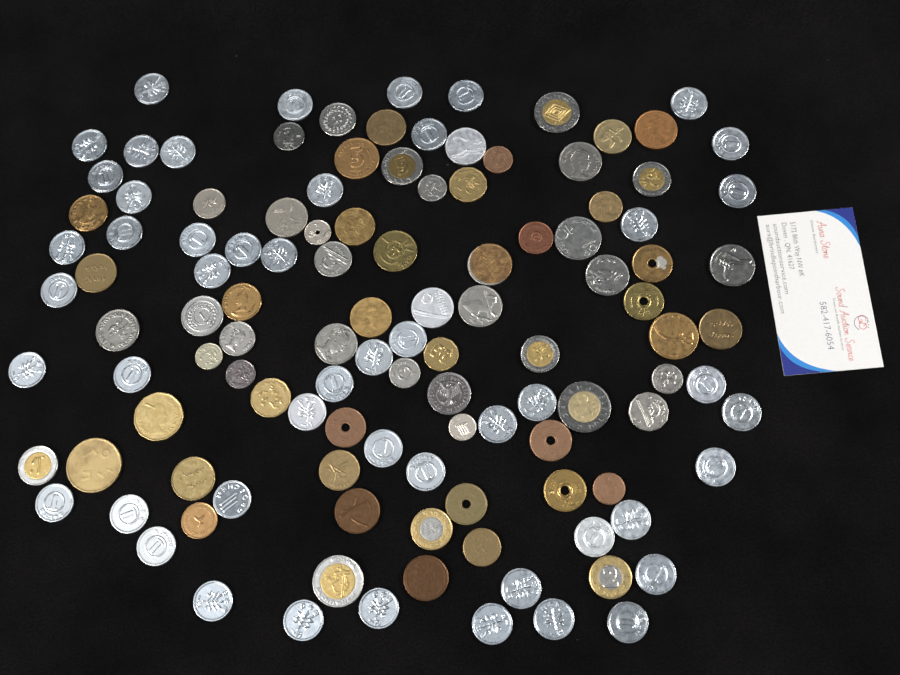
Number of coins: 117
